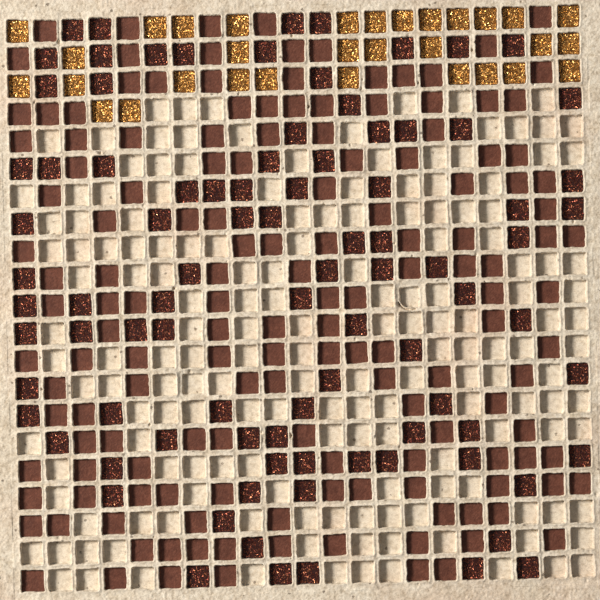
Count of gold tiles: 31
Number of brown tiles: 152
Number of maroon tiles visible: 91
